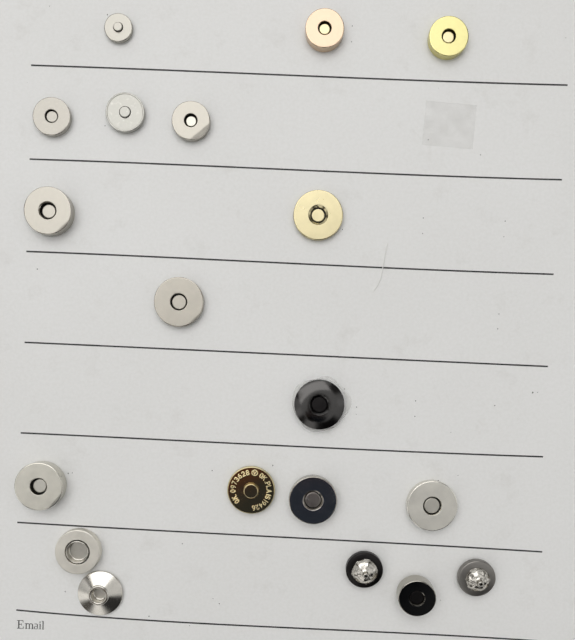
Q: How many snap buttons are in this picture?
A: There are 19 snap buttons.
